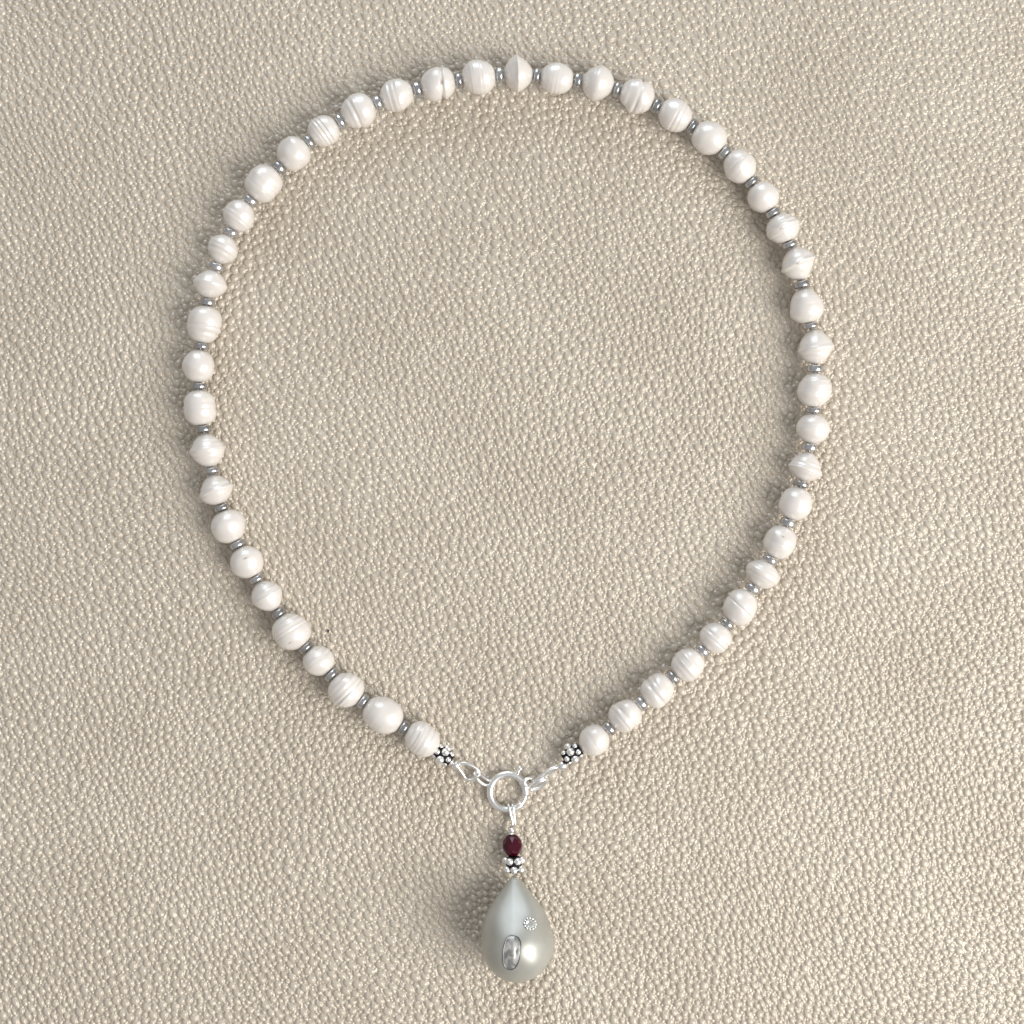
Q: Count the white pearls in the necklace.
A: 47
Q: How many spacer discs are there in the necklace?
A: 46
